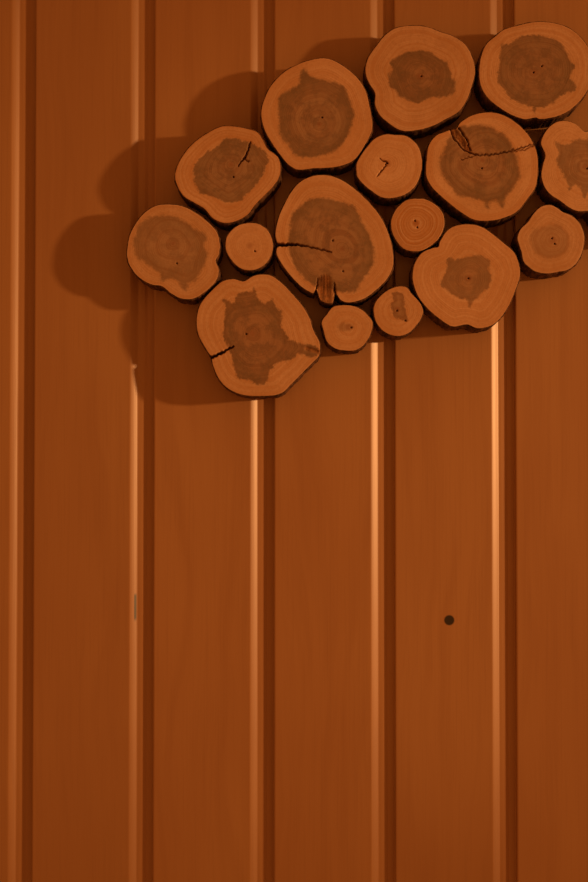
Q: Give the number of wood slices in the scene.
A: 16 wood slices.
